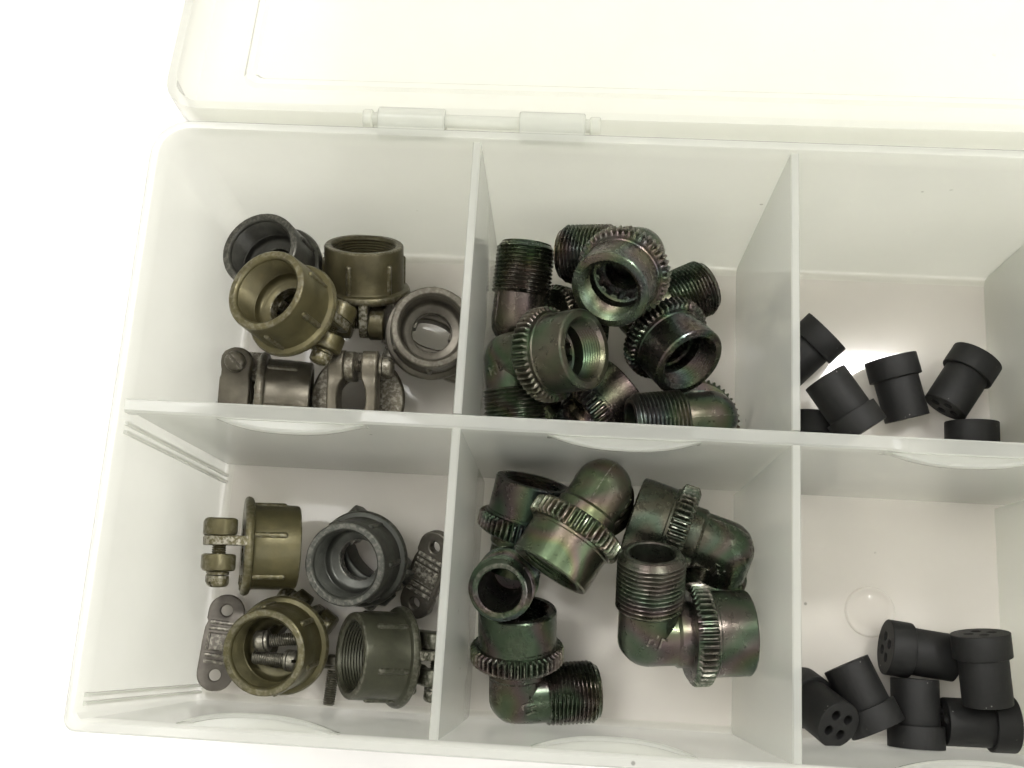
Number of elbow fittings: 11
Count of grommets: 12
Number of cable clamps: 10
